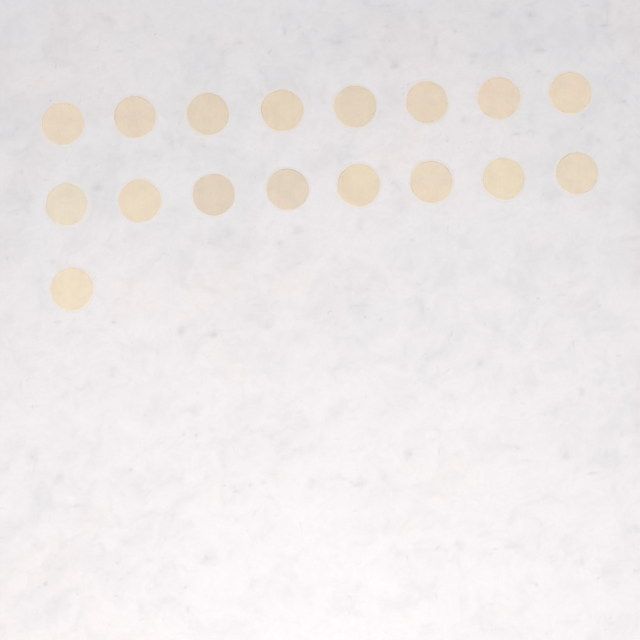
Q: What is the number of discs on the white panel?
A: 17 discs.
